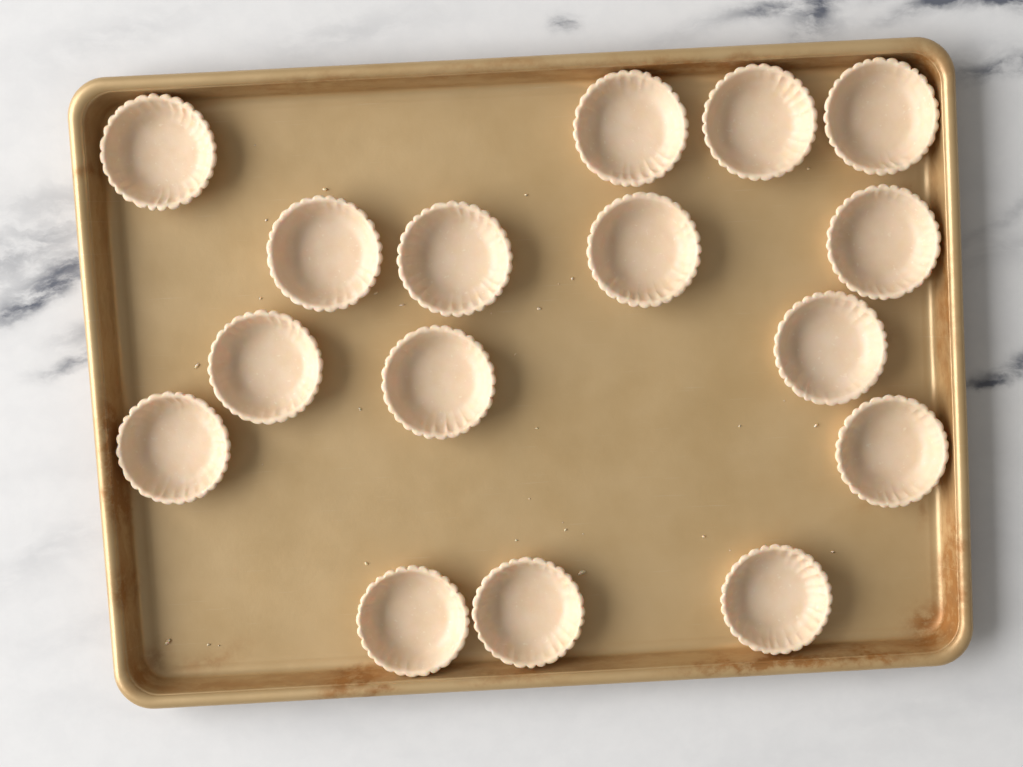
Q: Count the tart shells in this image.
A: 16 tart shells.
